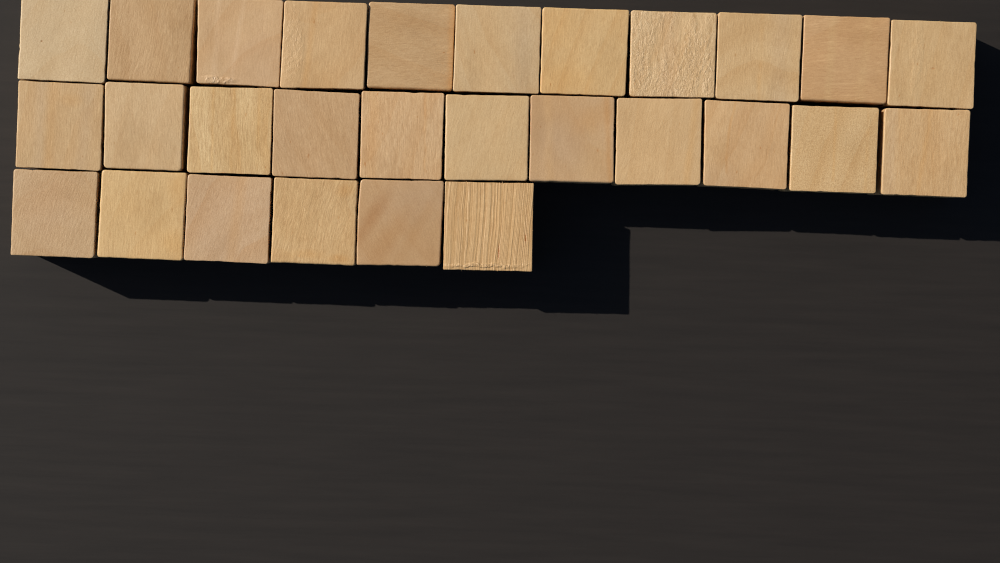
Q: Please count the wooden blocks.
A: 28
